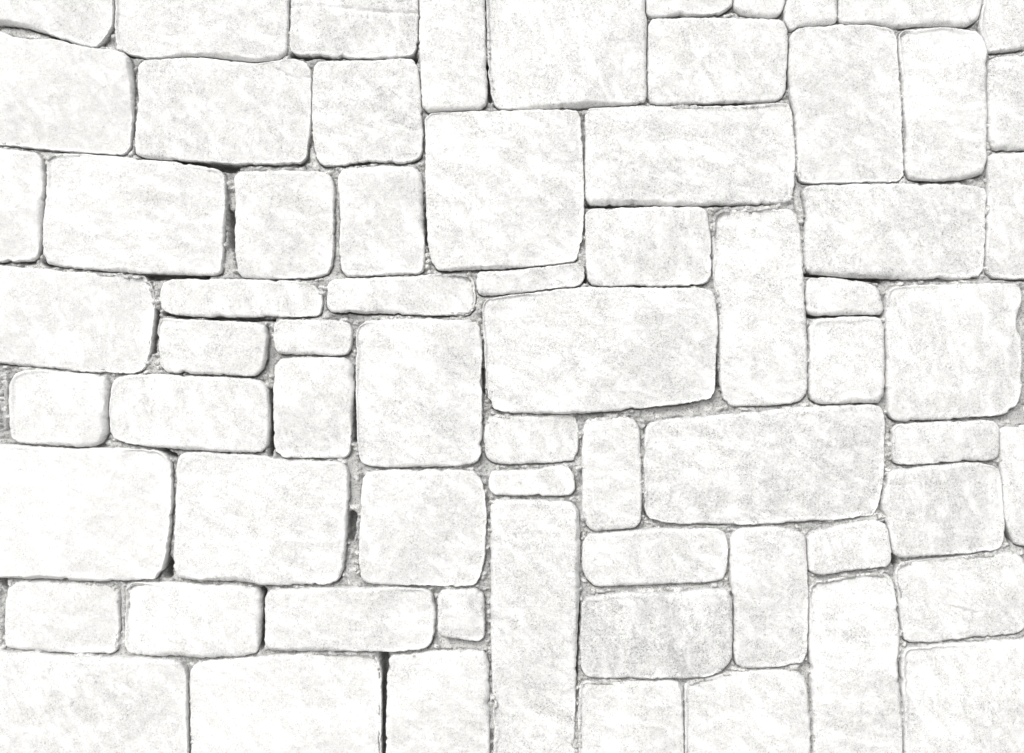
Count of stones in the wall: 68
